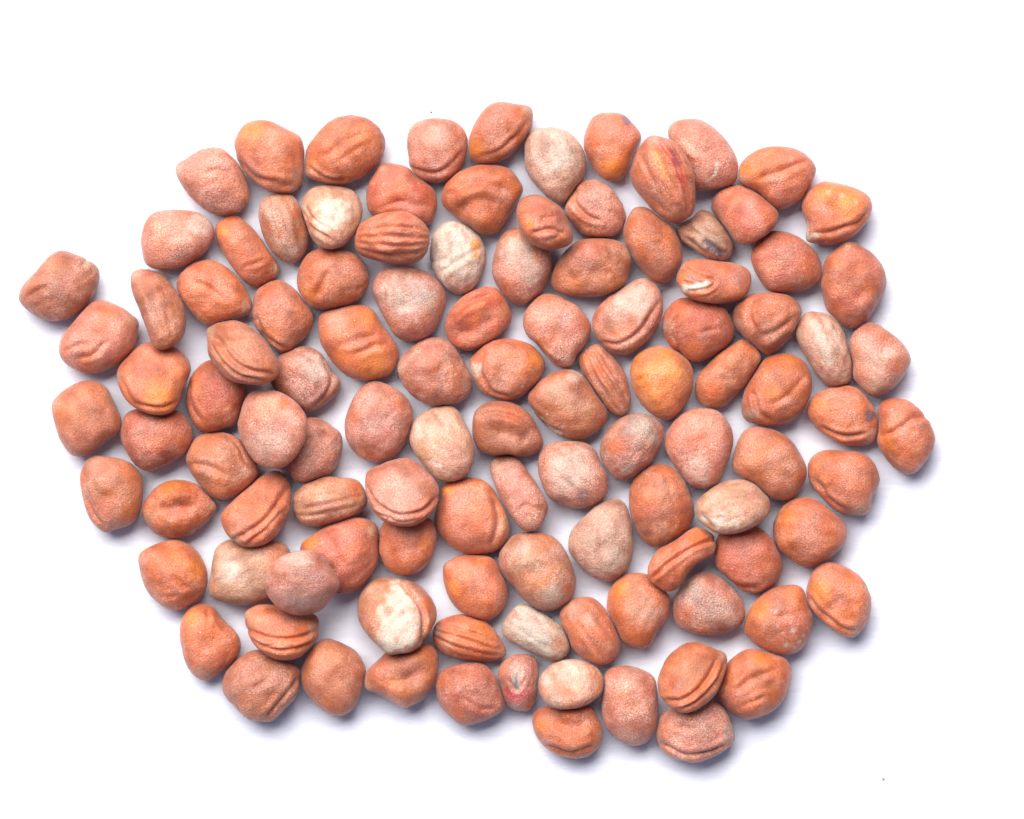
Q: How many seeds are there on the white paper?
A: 111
